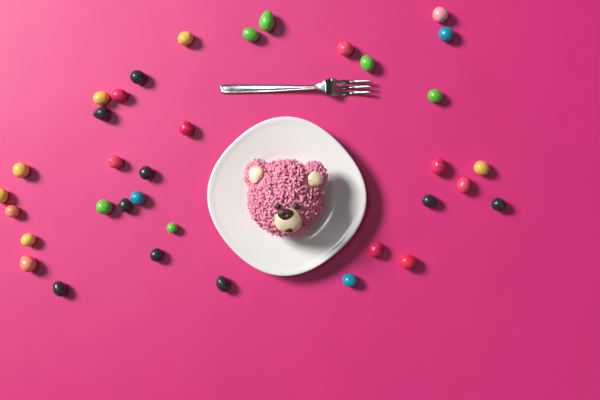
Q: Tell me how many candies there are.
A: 35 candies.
